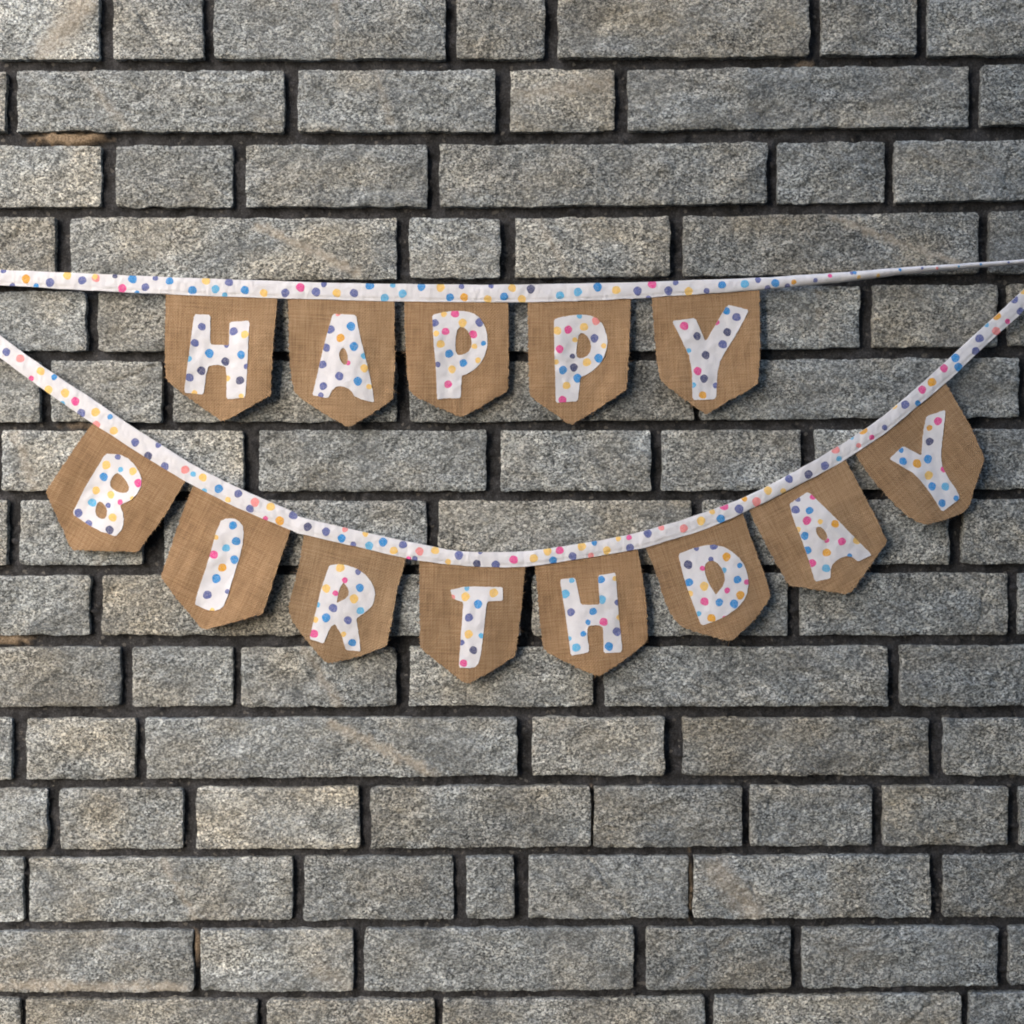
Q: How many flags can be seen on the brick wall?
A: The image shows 13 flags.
